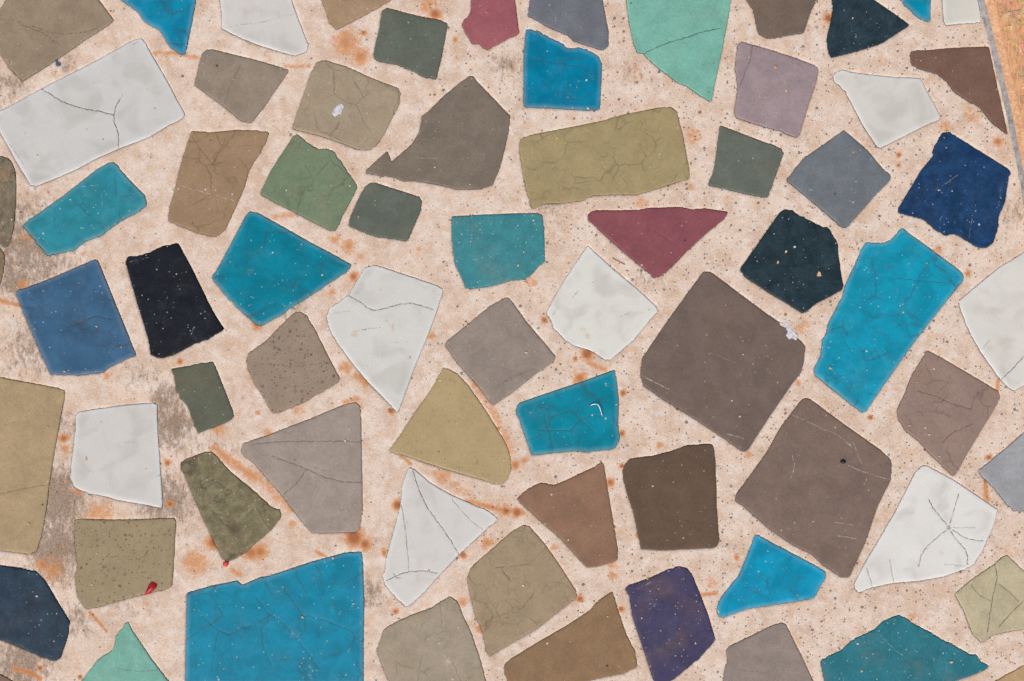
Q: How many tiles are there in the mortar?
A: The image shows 71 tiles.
